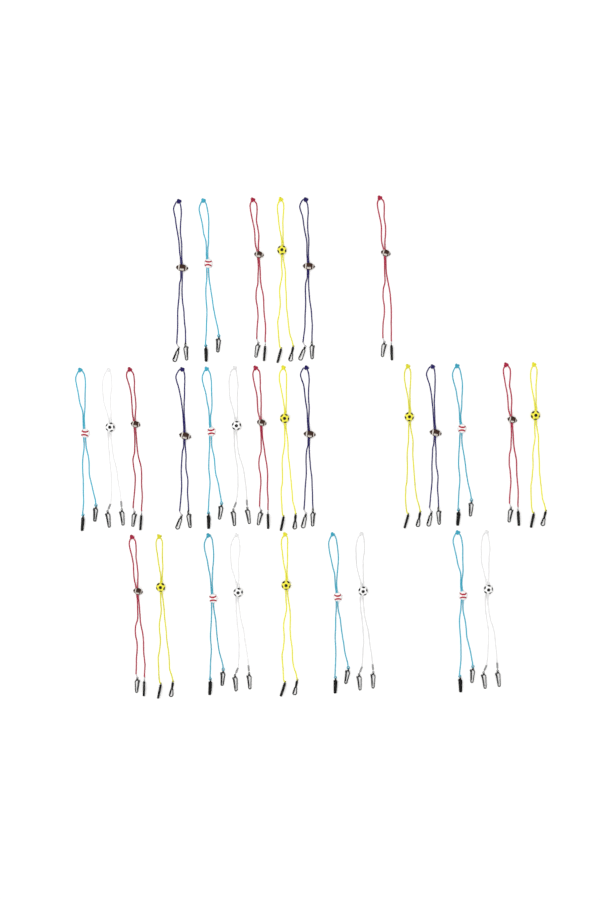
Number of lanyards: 29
